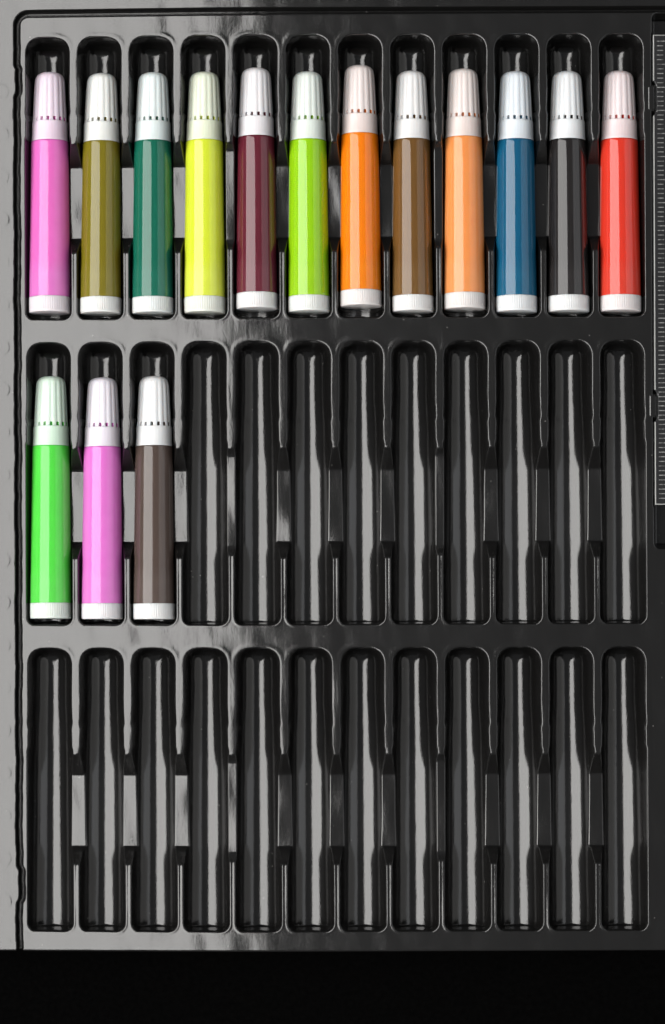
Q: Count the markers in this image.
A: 15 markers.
